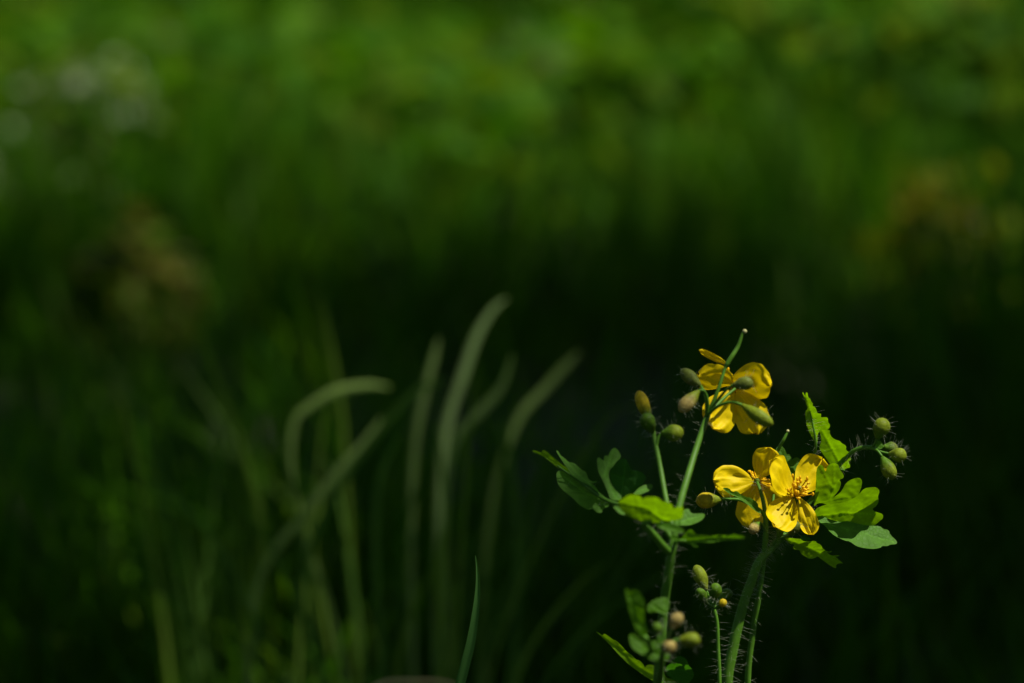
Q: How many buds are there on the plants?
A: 24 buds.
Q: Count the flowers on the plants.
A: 3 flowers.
